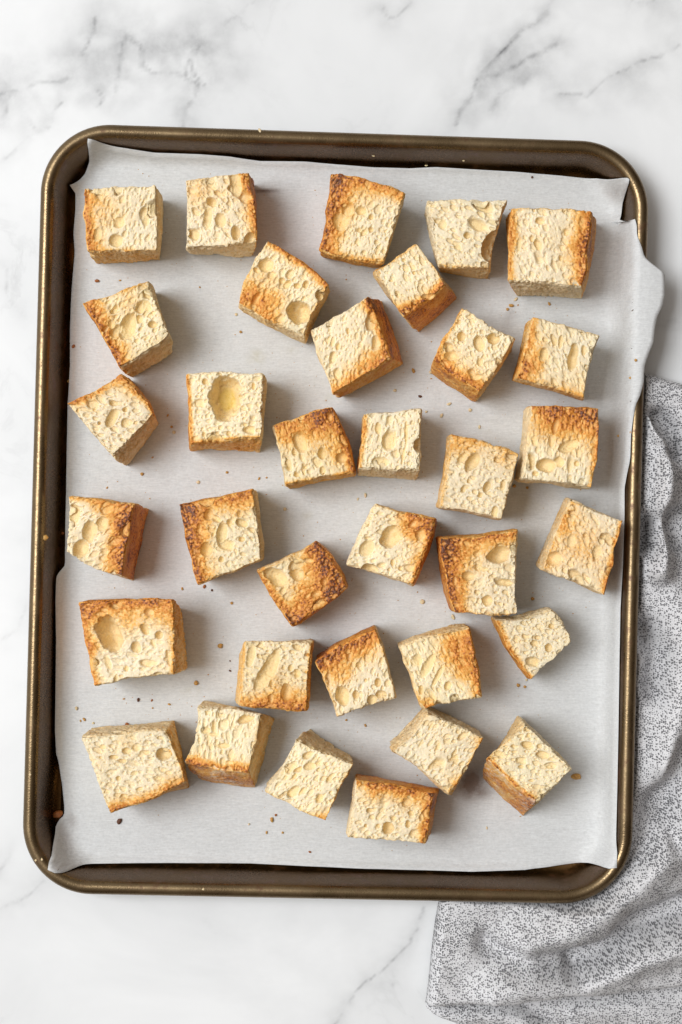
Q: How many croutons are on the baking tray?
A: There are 34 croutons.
